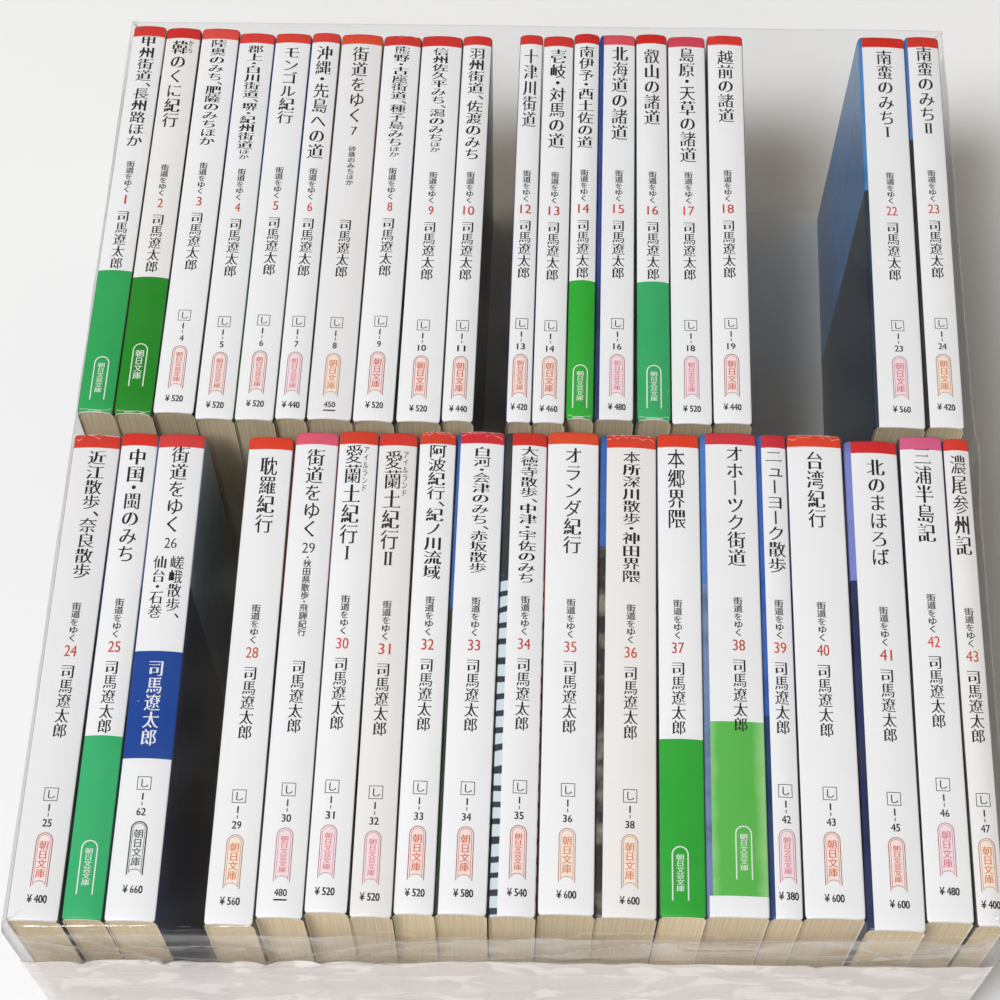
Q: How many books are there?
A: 38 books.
